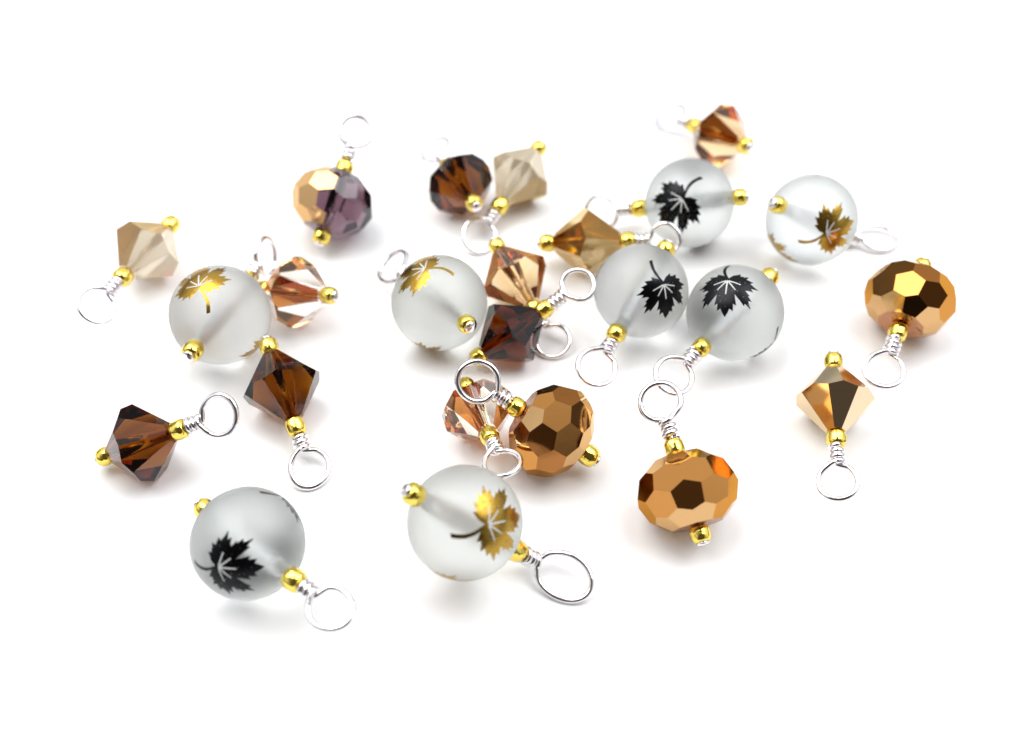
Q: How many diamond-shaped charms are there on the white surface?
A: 12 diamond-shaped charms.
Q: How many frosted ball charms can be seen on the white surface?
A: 8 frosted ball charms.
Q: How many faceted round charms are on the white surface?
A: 4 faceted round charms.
